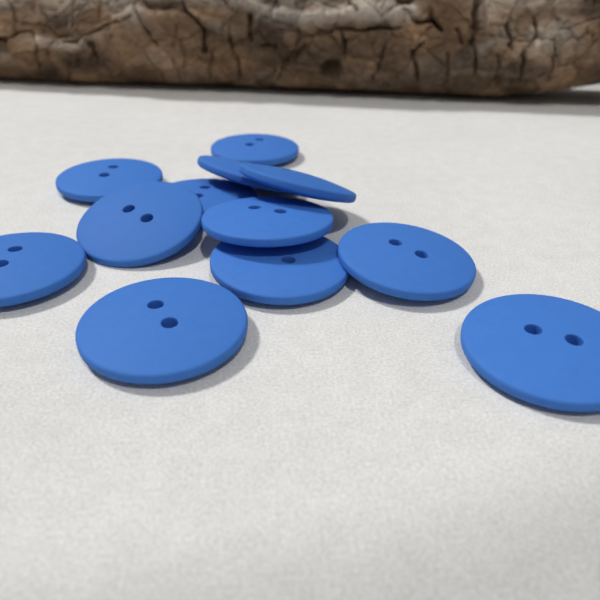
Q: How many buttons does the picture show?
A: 12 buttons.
